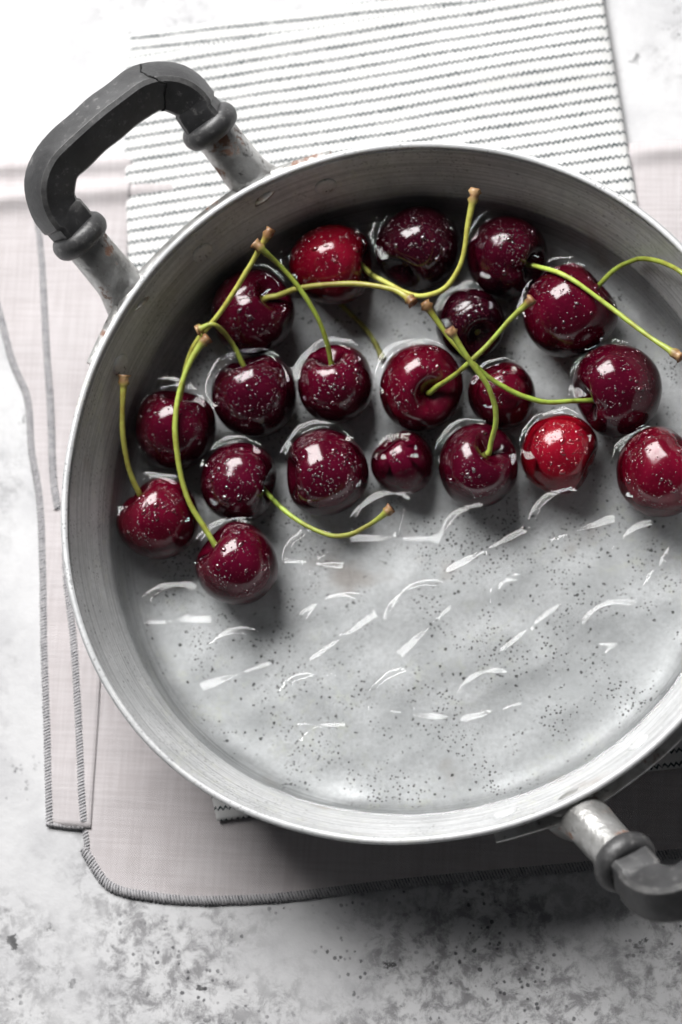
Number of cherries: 20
